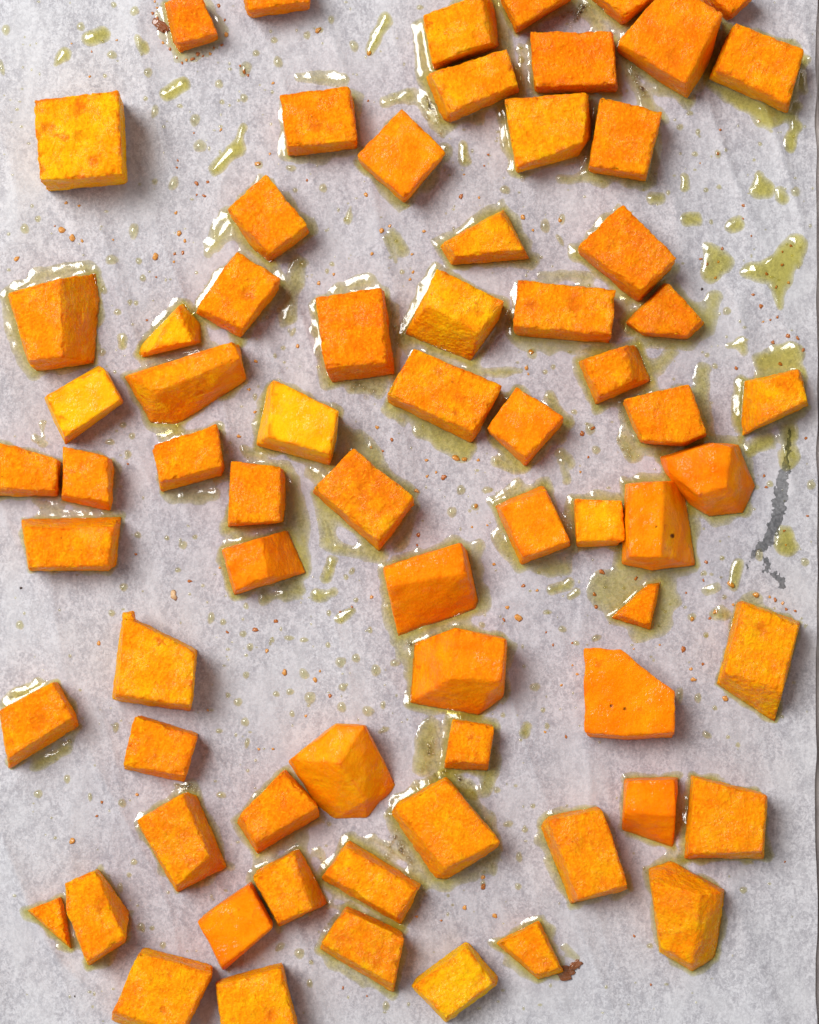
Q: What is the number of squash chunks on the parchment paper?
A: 71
